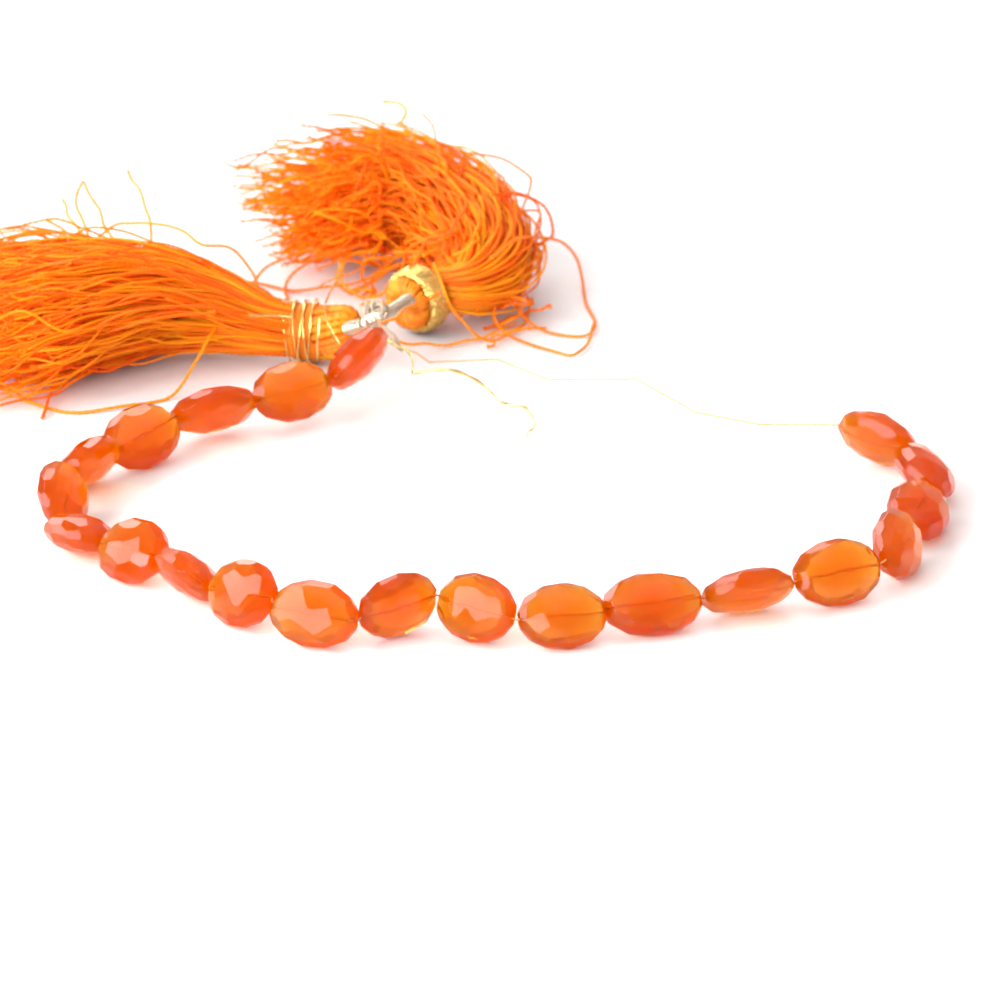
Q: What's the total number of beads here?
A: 21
